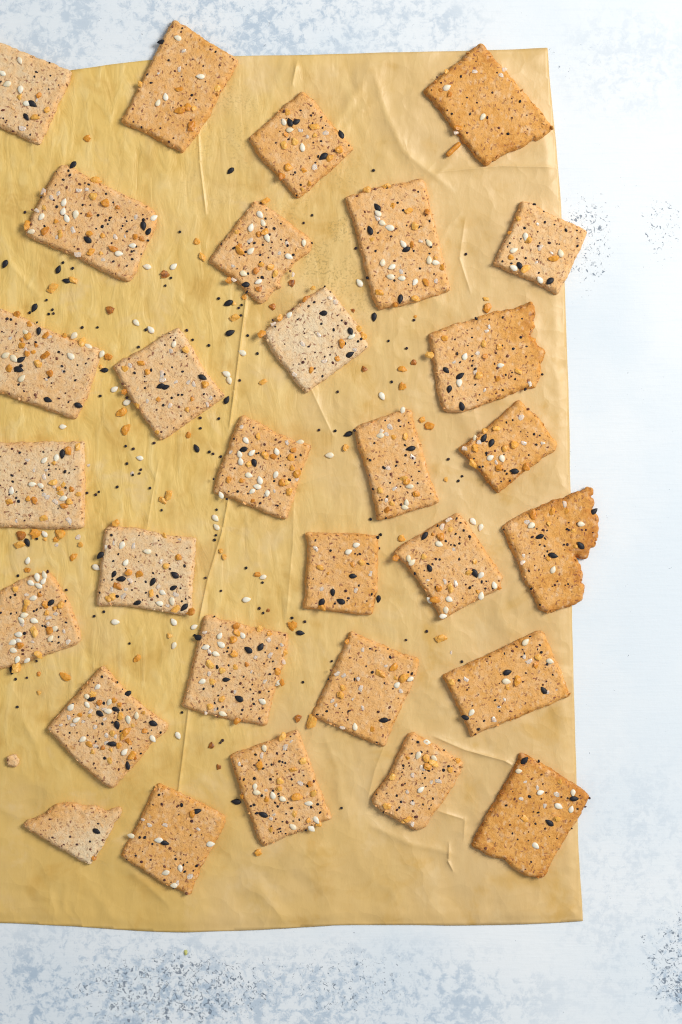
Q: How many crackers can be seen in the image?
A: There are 30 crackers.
